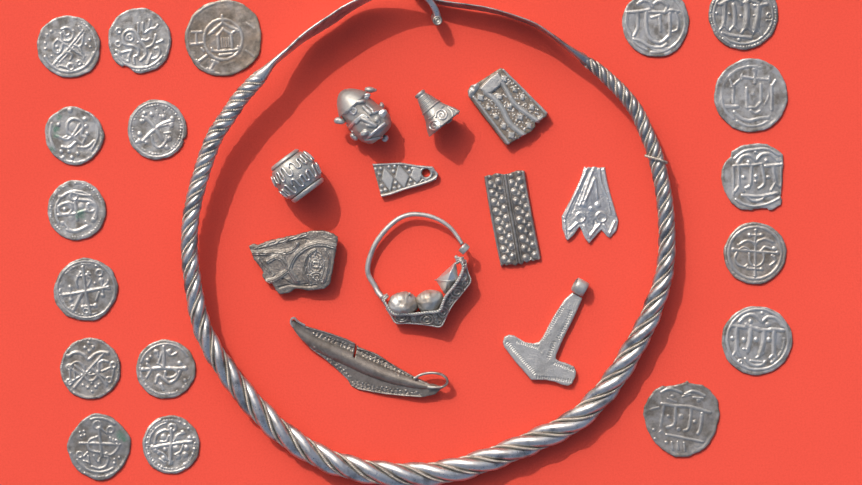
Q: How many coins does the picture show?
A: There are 18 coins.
